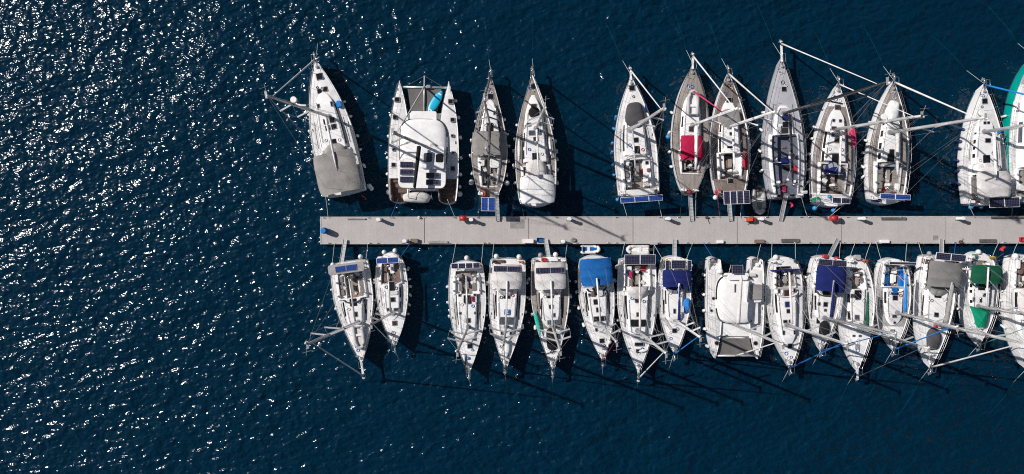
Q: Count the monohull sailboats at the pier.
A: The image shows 26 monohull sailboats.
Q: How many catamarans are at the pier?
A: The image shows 2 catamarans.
